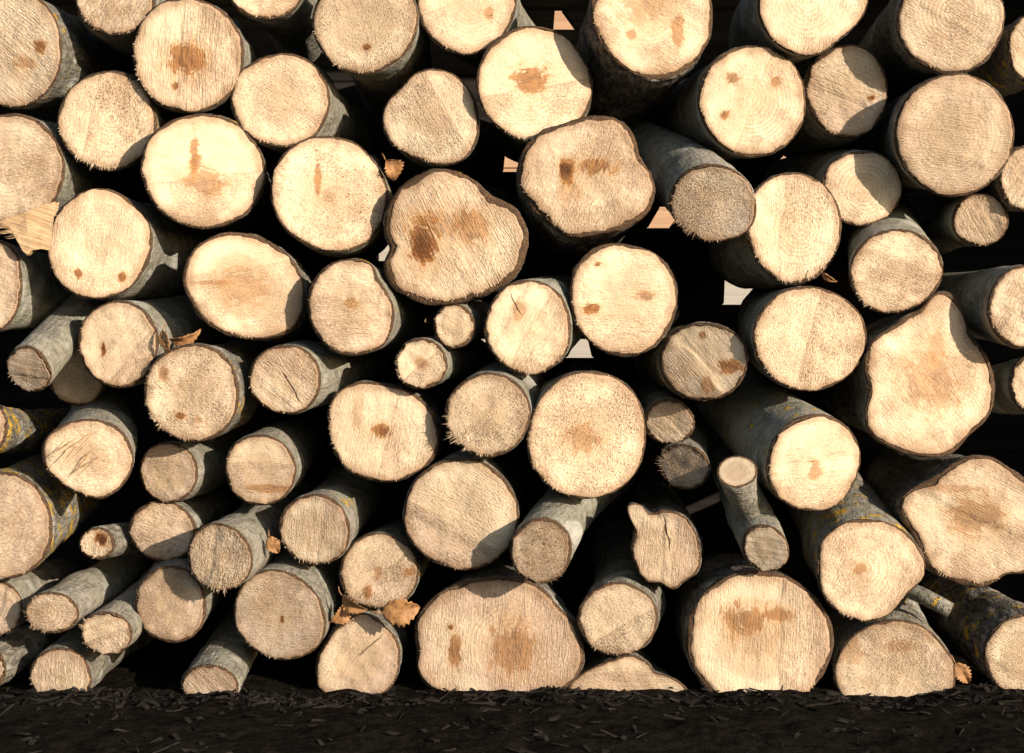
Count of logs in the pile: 83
